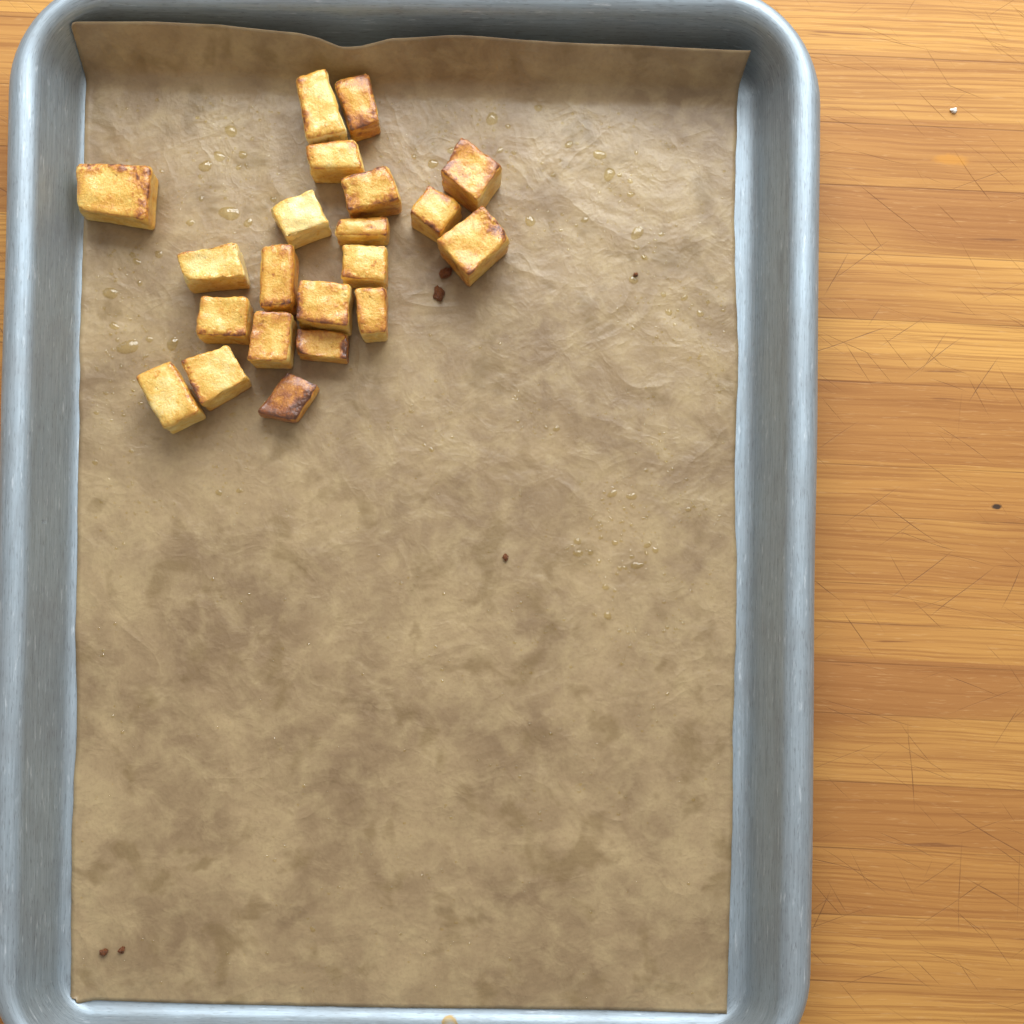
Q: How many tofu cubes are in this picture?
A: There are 21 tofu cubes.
